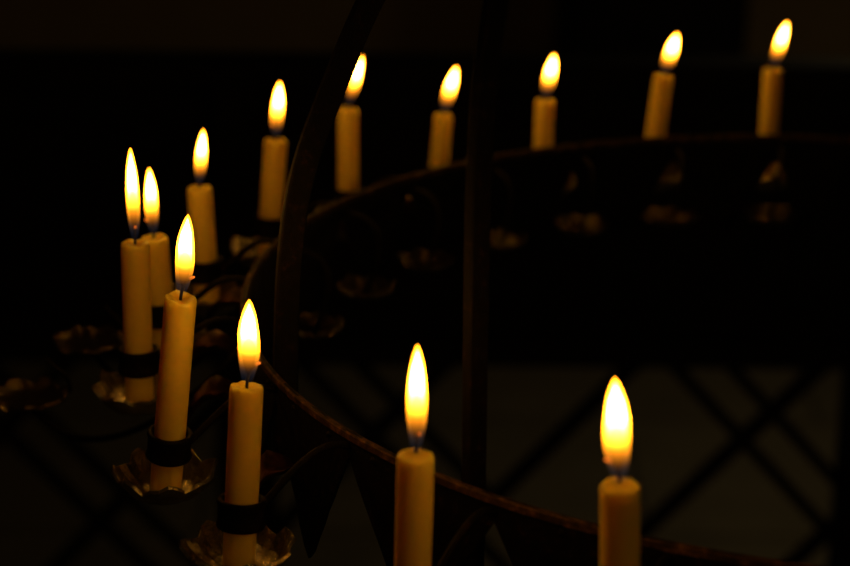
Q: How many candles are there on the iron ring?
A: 13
